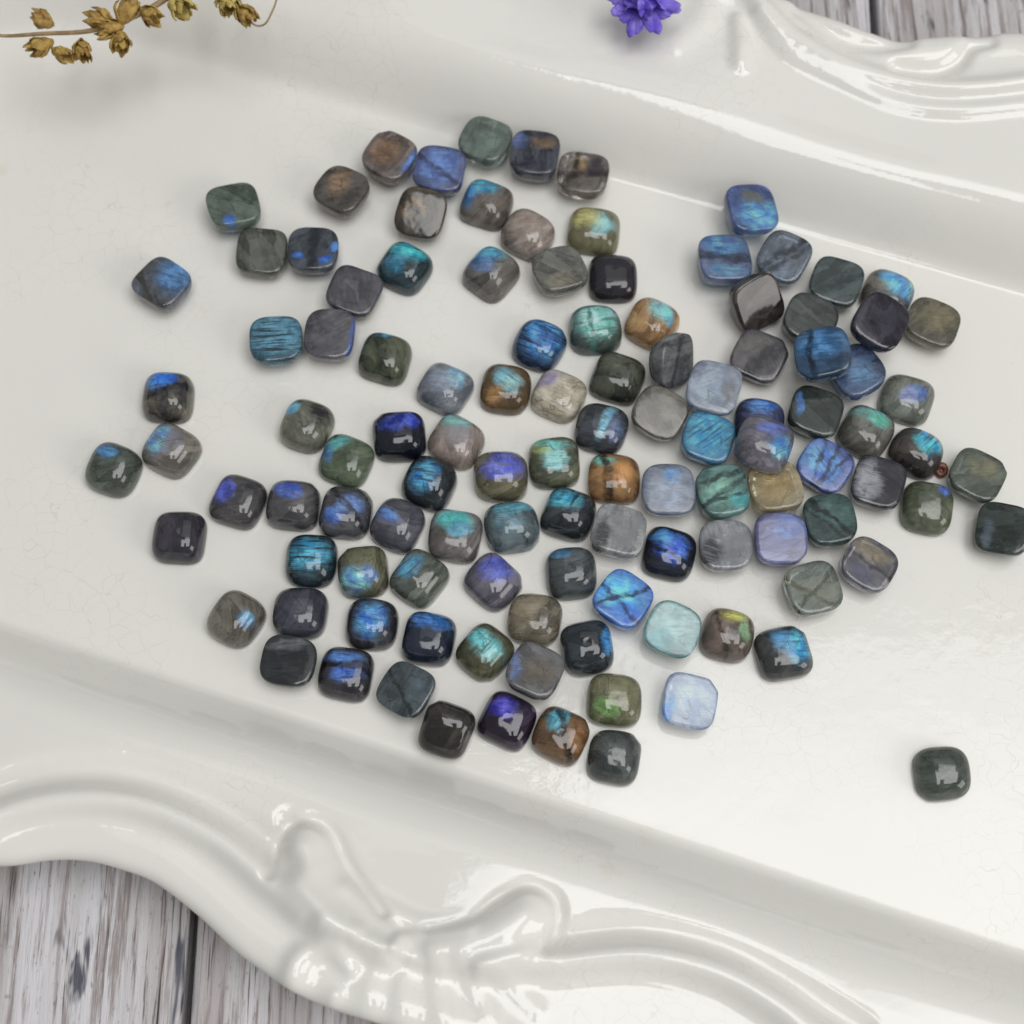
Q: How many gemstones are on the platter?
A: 113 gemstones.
